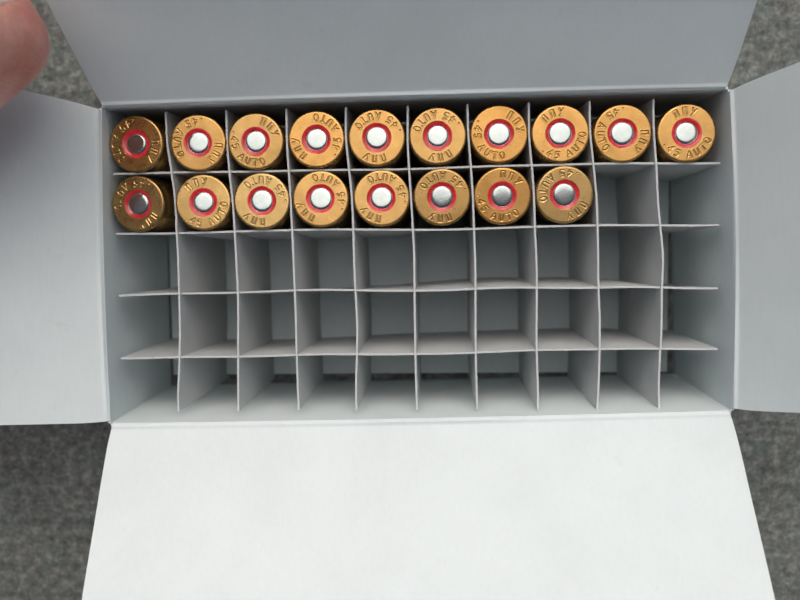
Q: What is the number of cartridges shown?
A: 18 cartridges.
